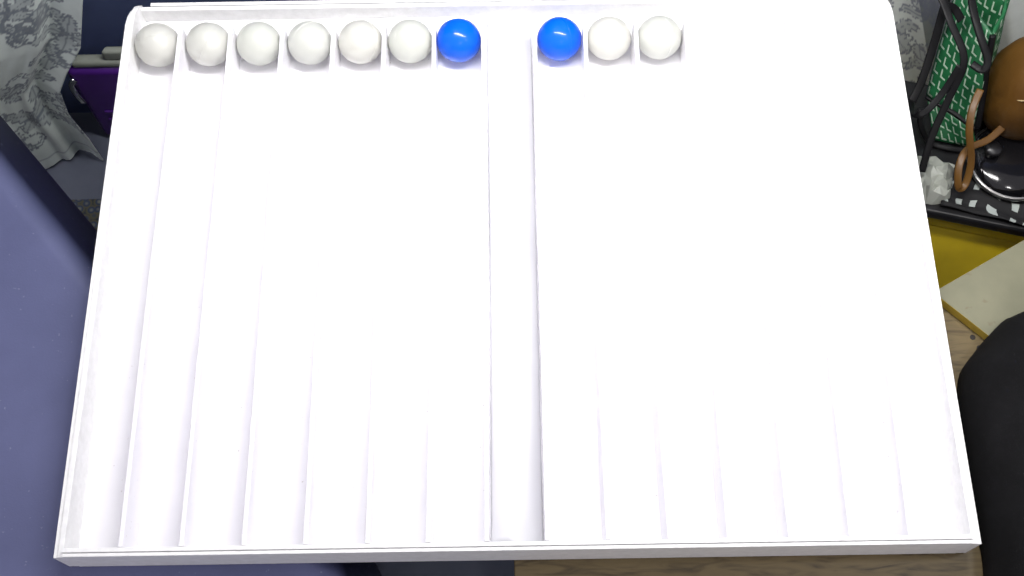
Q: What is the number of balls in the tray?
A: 10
